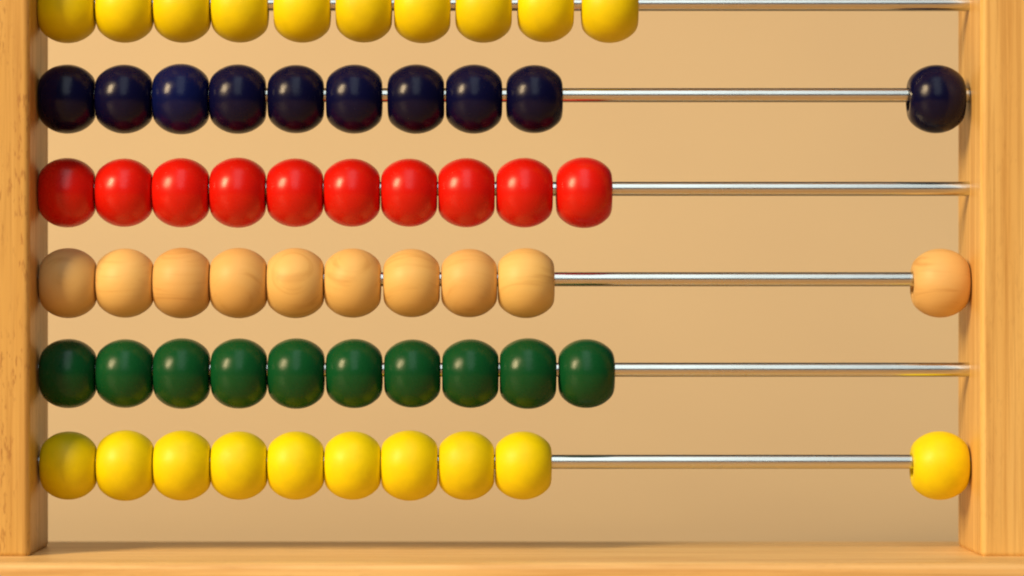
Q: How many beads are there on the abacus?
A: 60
